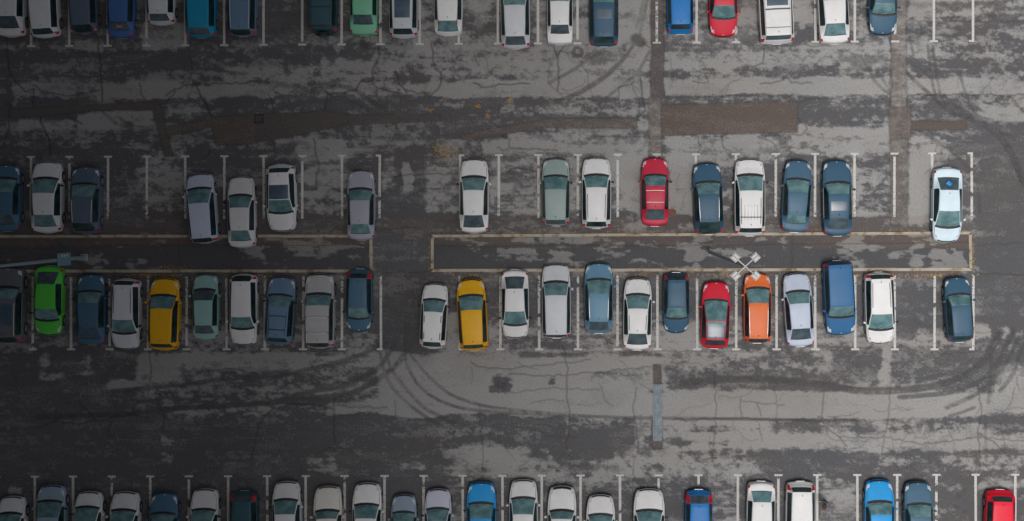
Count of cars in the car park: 81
